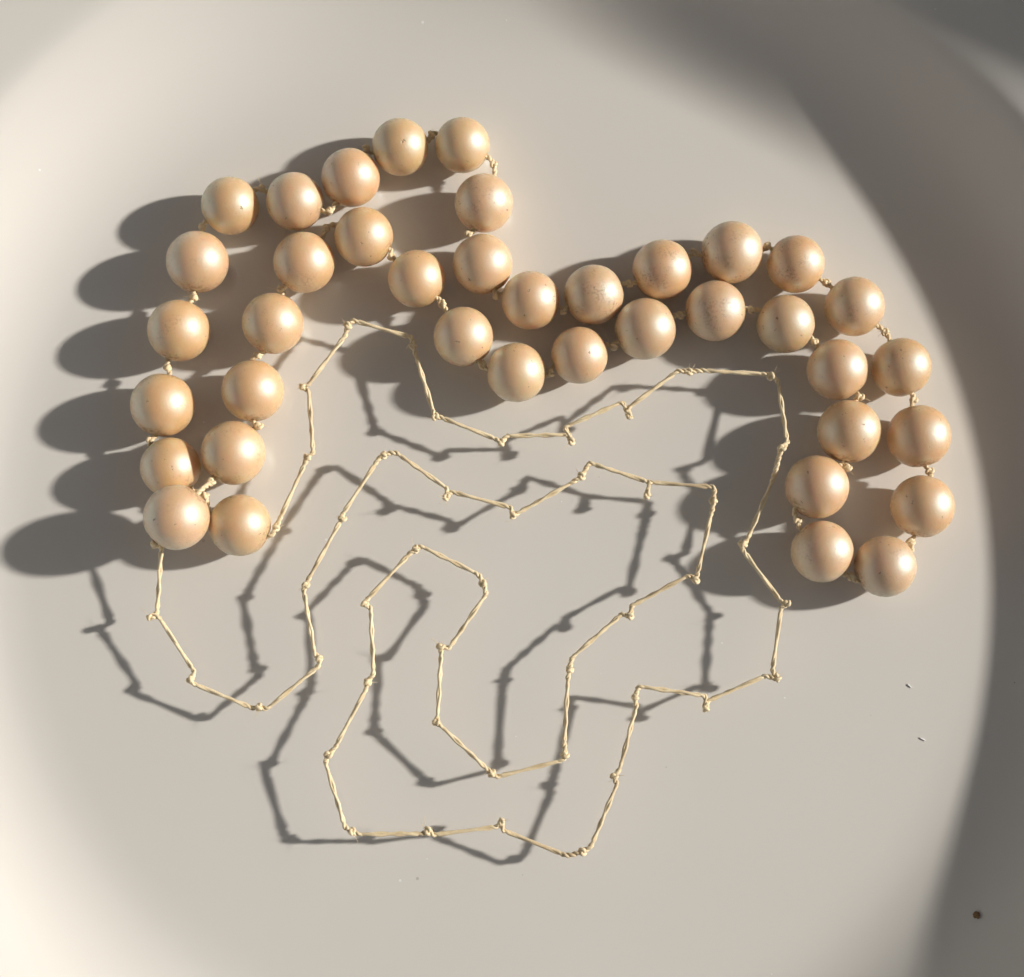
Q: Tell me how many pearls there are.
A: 39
